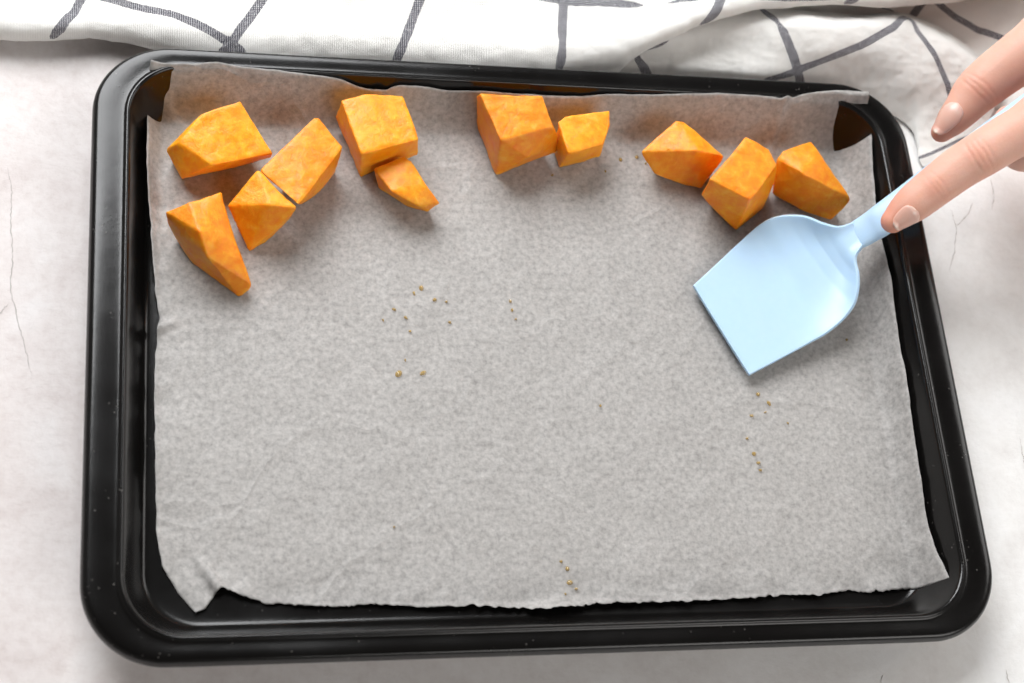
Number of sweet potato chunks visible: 11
